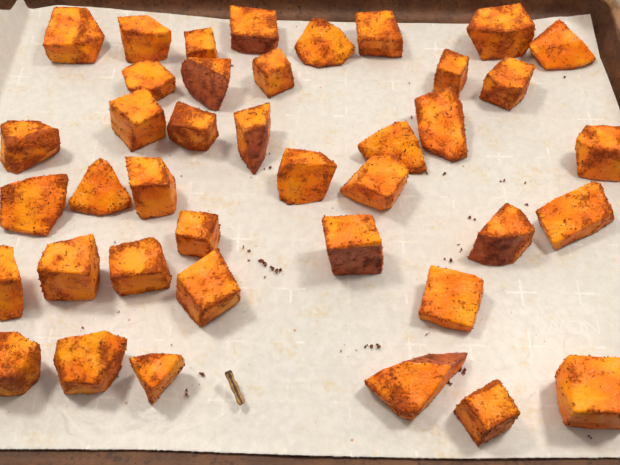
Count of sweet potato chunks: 40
